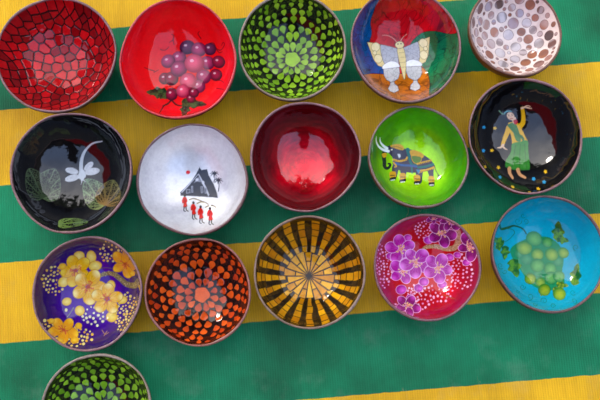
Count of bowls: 16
